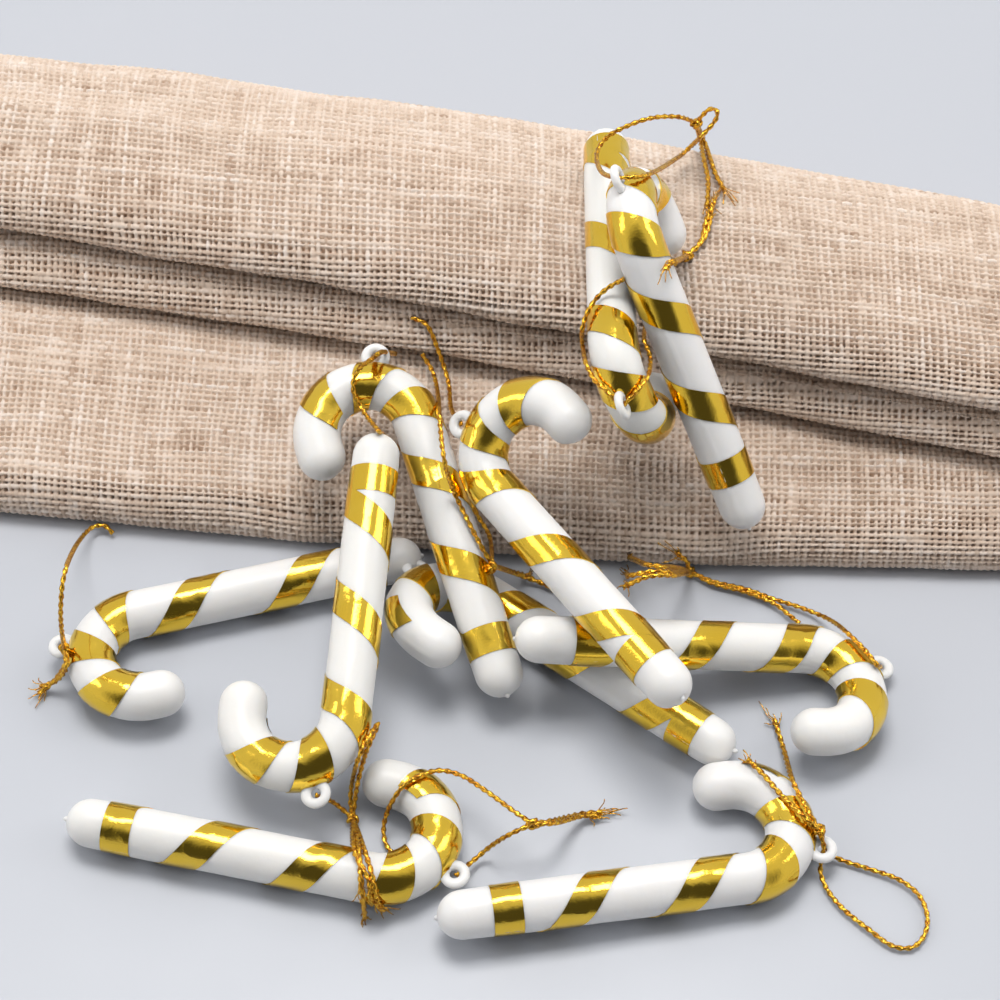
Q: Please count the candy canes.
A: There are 10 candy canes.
